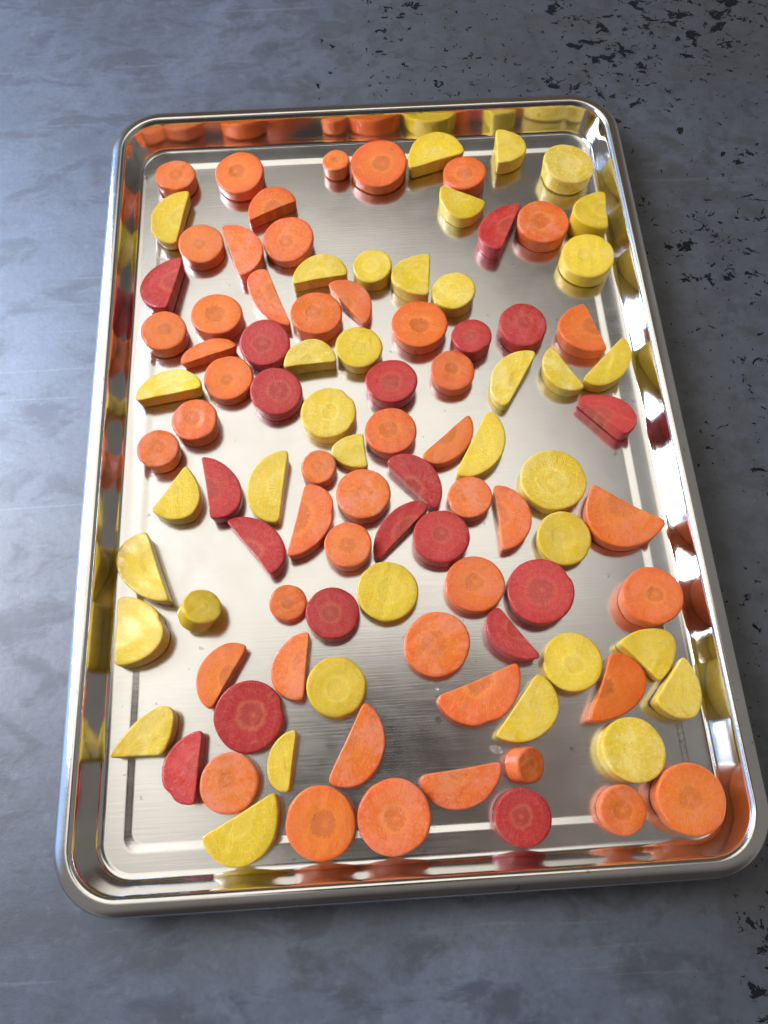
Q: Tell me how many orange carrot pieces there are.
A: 47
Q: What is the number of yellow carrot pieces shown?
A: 37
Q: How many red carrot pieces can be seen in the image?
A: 19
